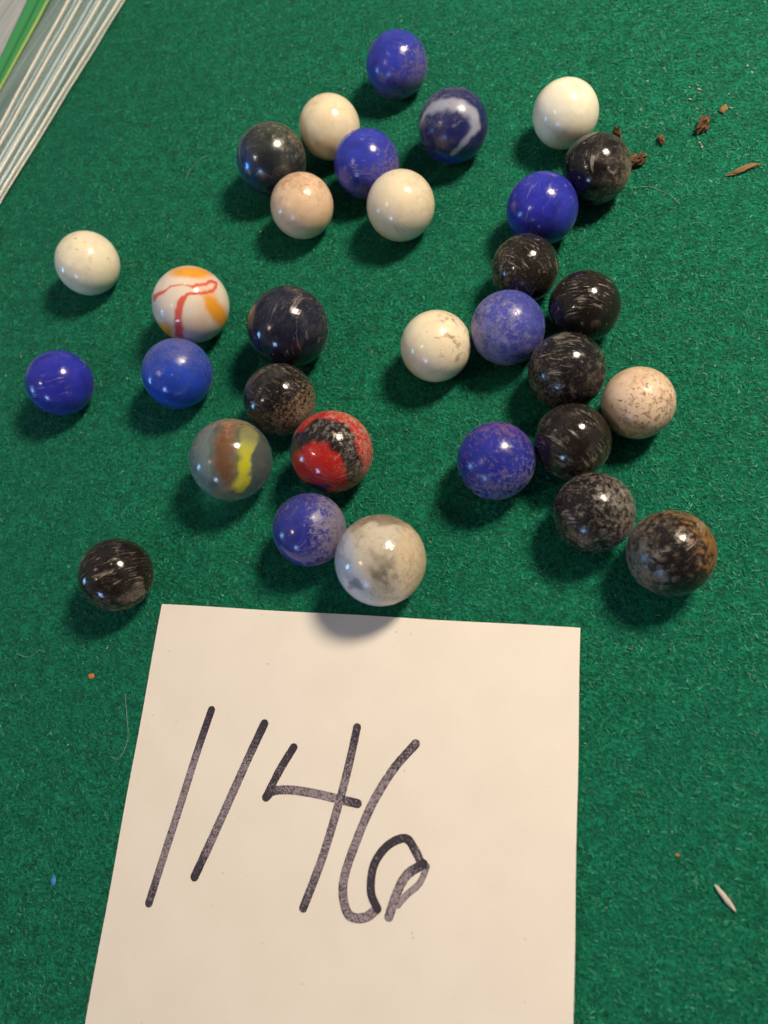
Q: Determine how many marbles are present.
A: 31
